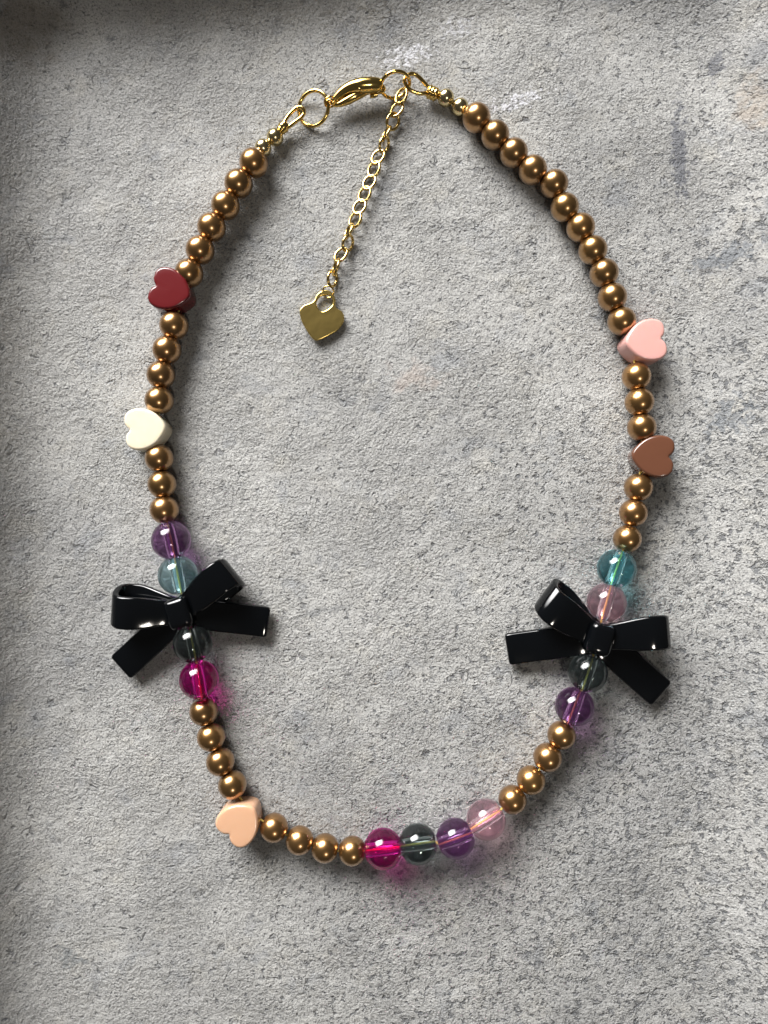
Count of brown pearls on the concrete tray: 42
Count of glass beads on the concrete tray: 12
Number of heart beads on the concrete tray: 5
